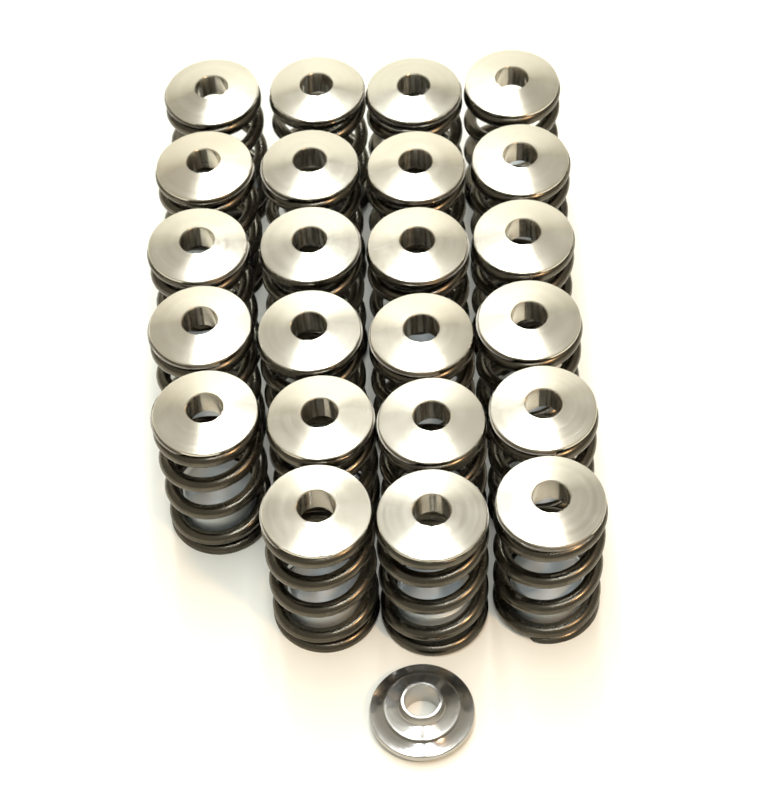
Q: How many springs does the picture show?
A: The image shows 23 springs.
